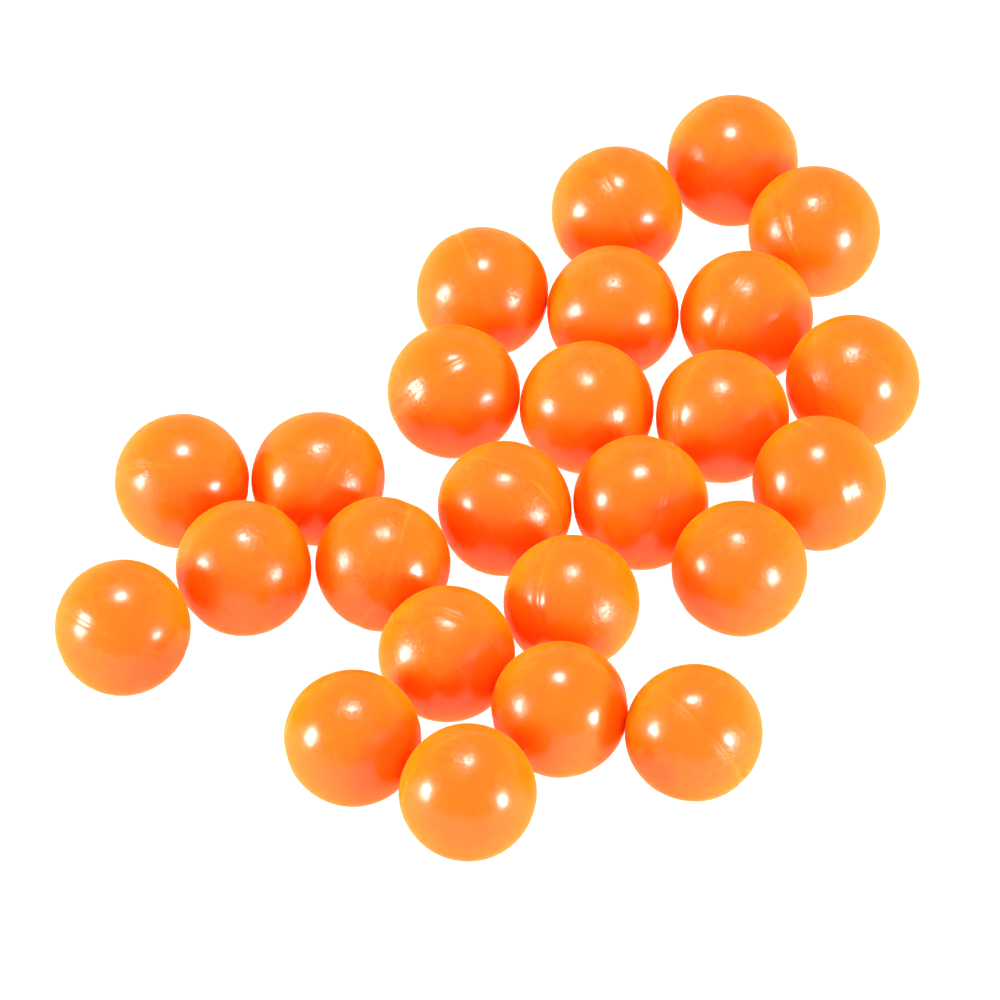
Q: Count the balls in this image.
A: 25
